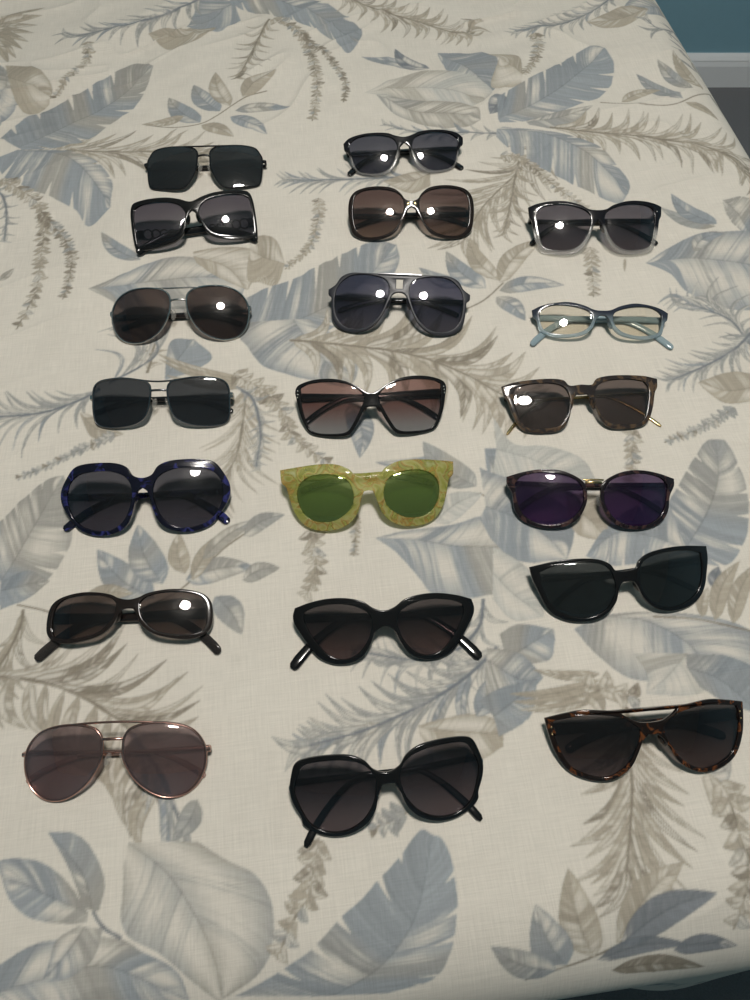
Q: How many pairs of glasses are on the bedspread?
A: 20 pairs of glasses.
